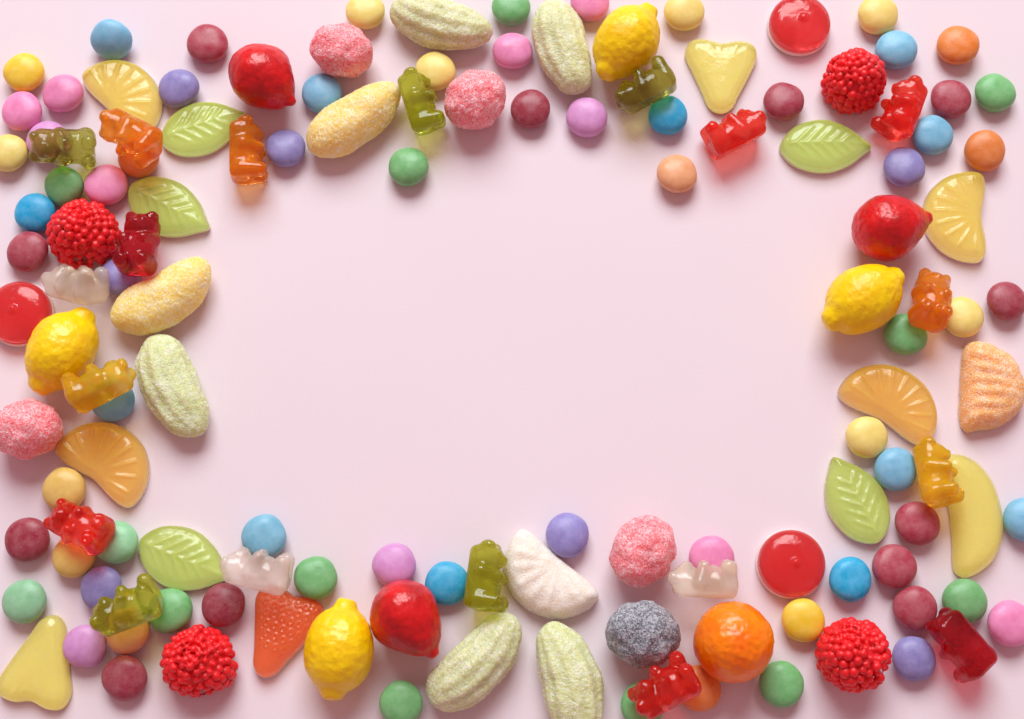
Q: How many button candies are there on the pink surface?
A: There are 72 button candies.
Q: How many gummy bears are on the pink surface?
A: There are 19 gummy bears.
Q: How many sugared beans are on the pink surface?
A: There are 7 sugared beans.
